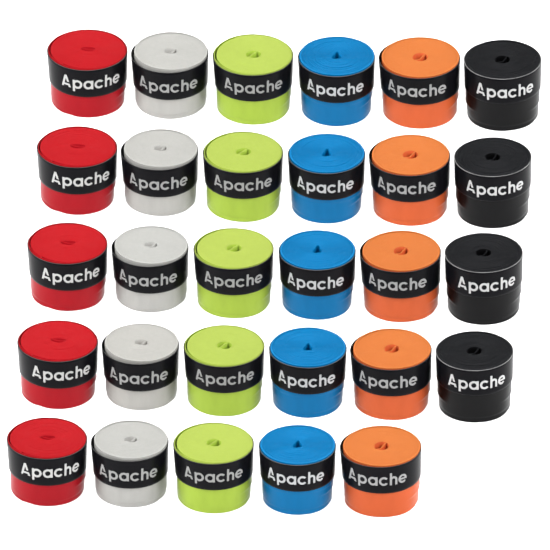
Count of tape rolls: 29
